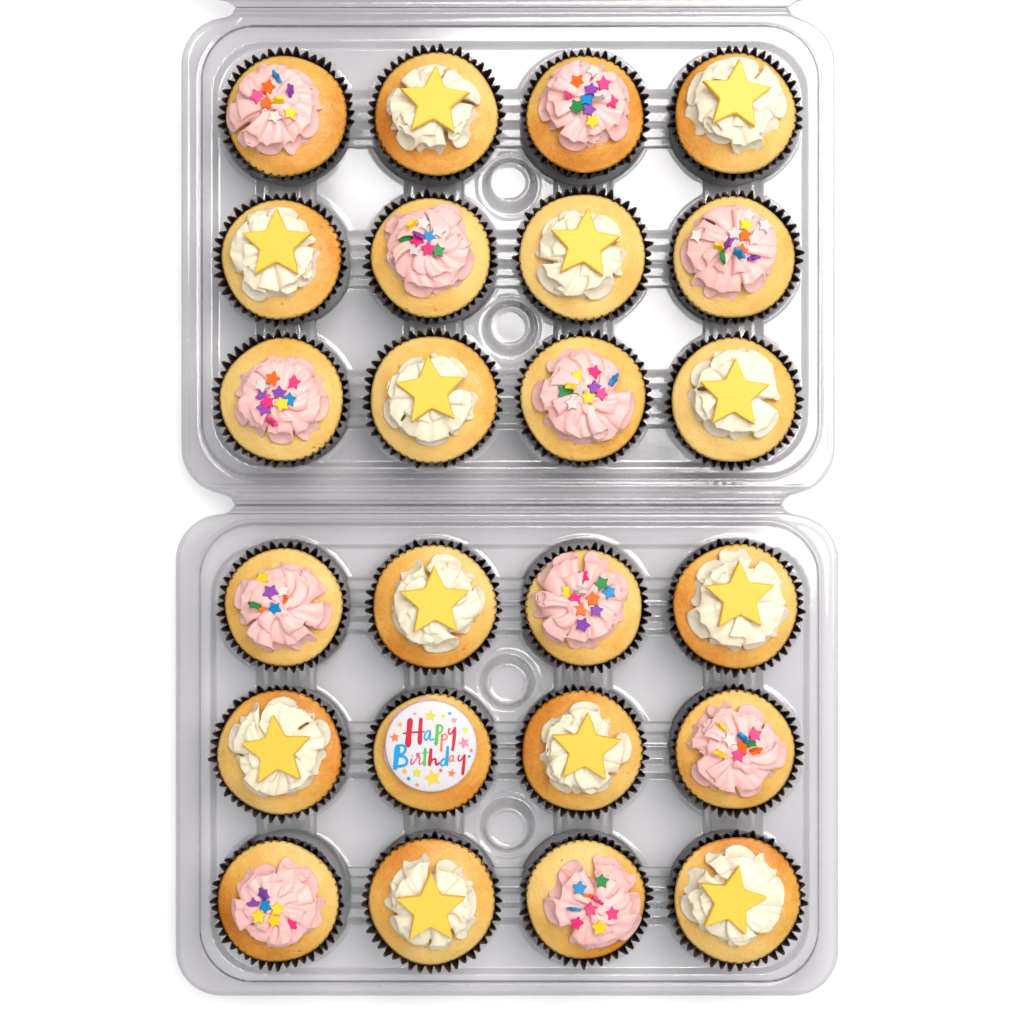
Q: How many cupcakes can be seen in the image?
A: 24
